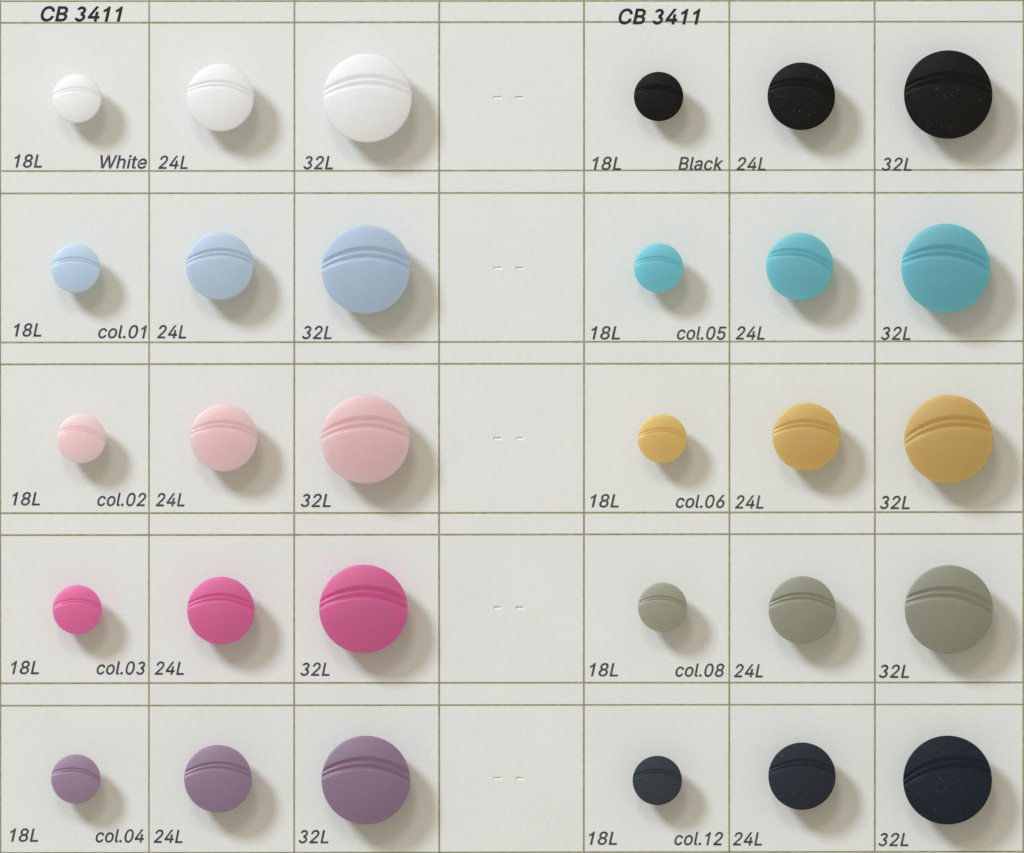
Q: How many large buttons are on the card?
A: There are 10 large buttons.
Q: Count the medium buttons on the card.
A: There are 10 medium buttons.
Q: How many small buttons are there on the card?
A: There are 10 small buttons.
